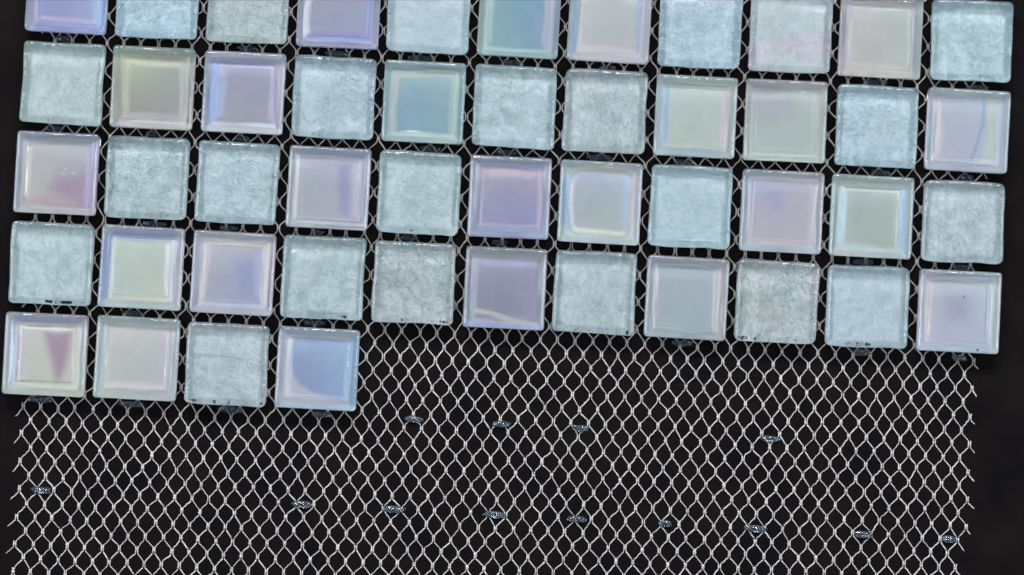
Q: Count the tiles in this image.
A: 48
